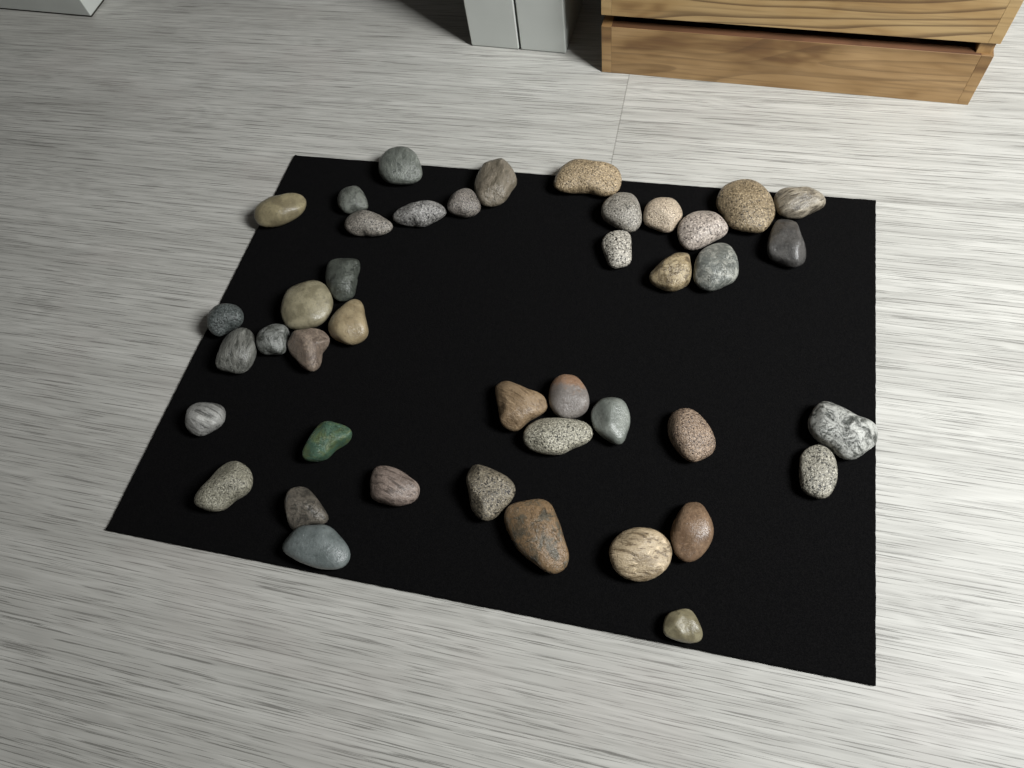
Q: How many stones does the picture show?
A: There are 42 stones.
